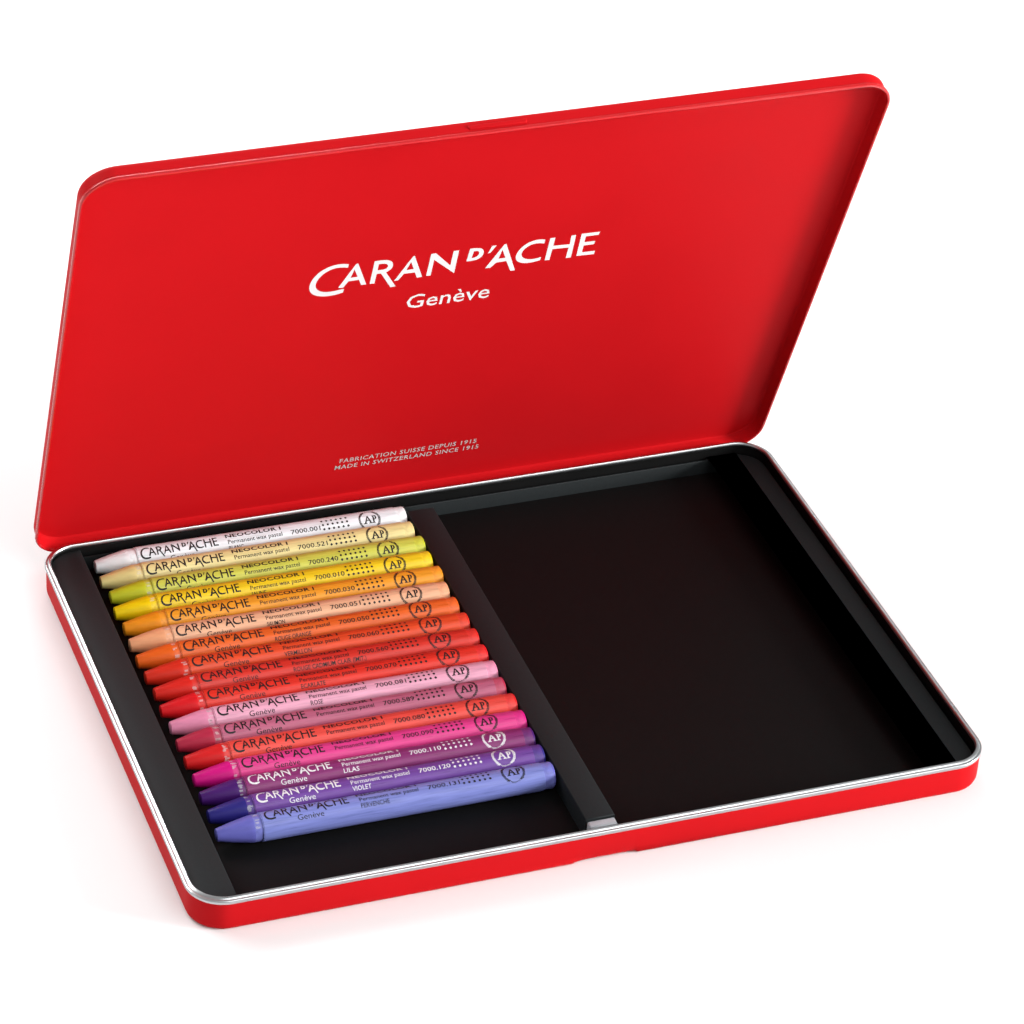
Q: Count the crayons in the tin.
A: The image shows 17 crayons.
